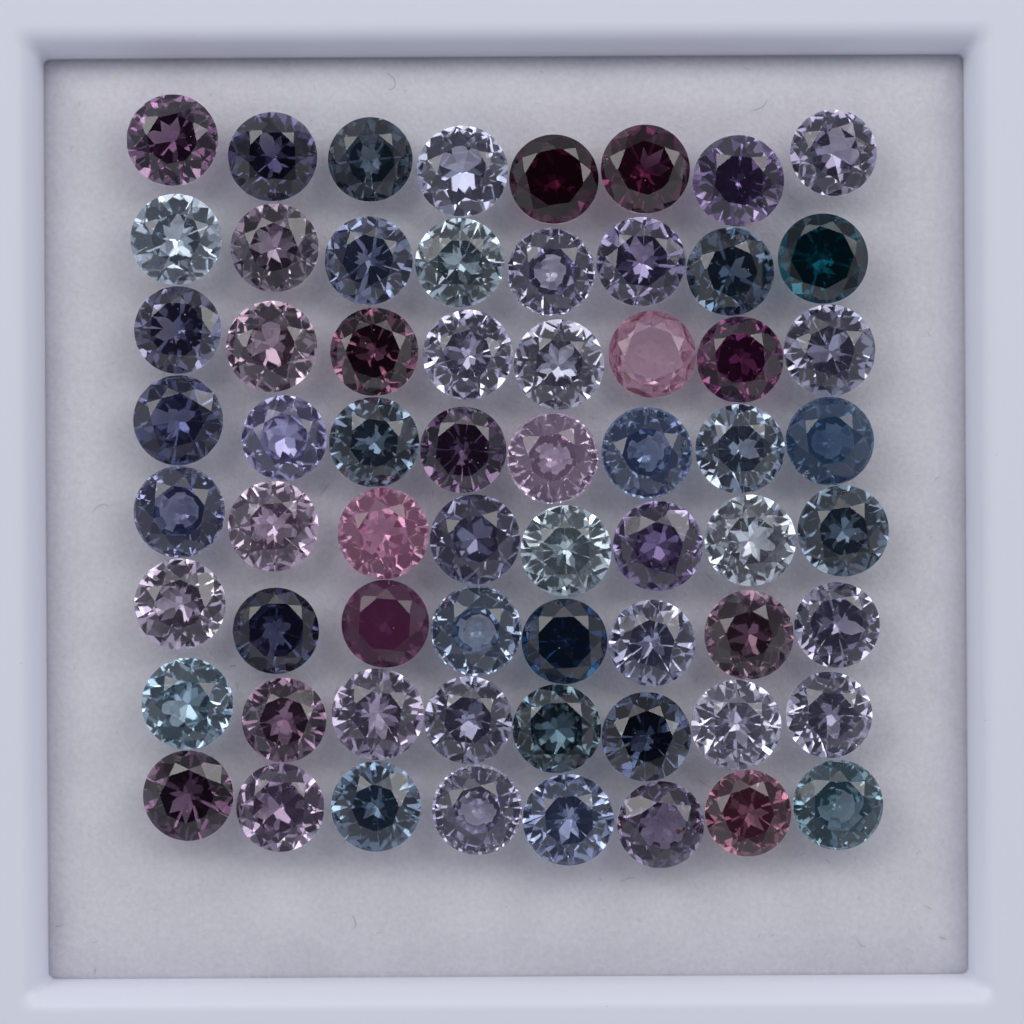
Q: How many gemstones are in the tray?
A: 64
